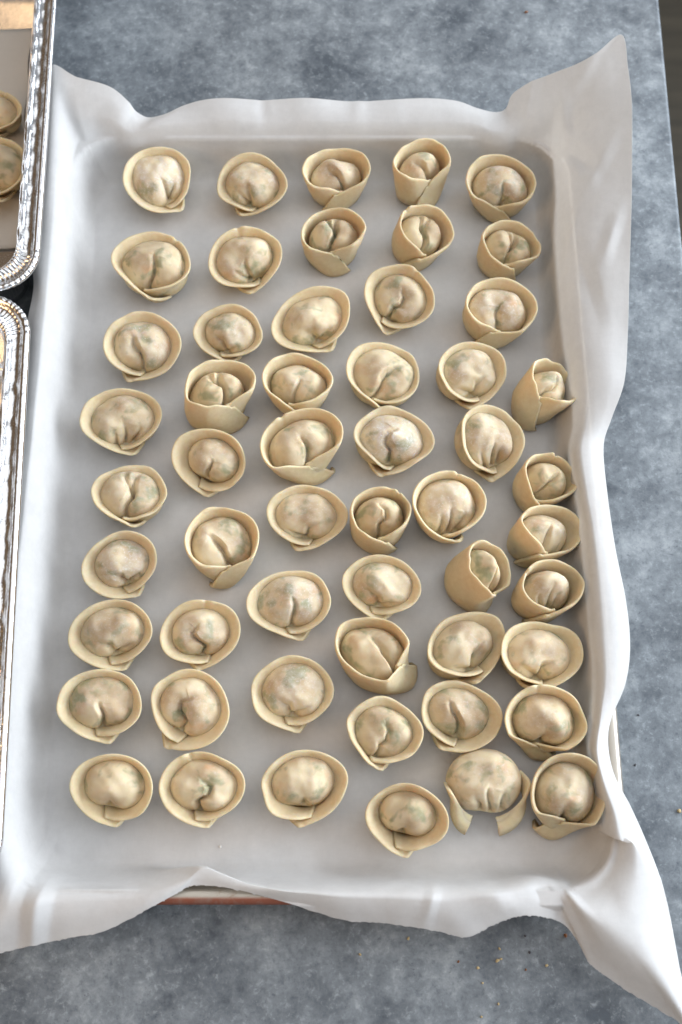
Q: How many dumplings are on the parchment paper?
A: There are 56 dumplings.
